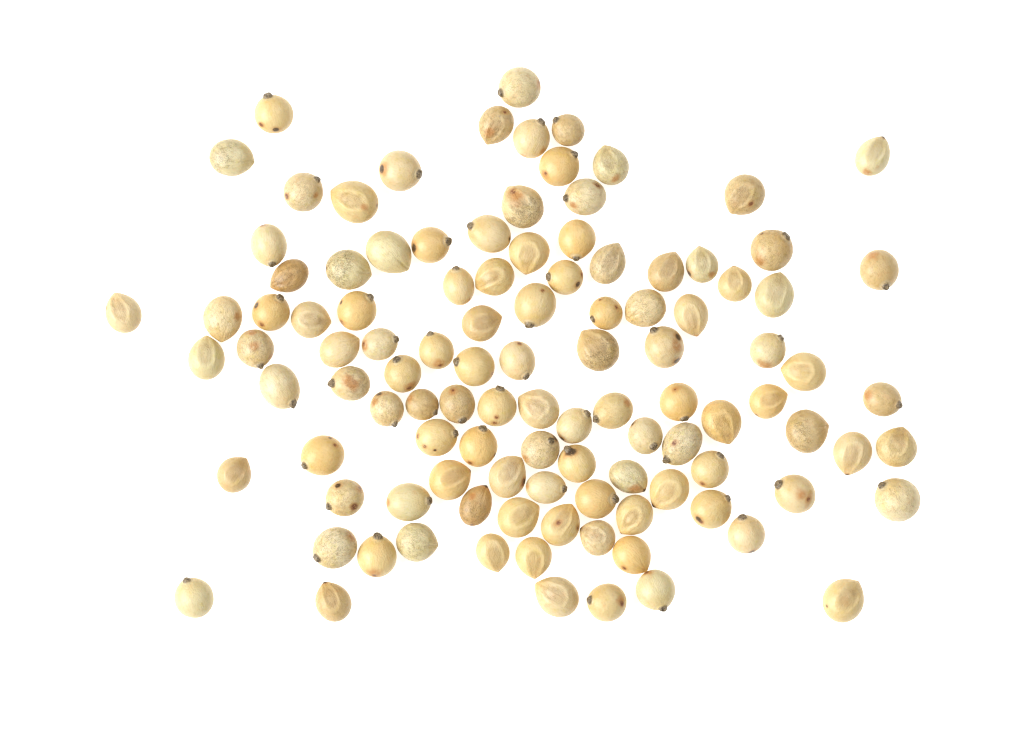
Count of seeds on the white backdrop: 109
